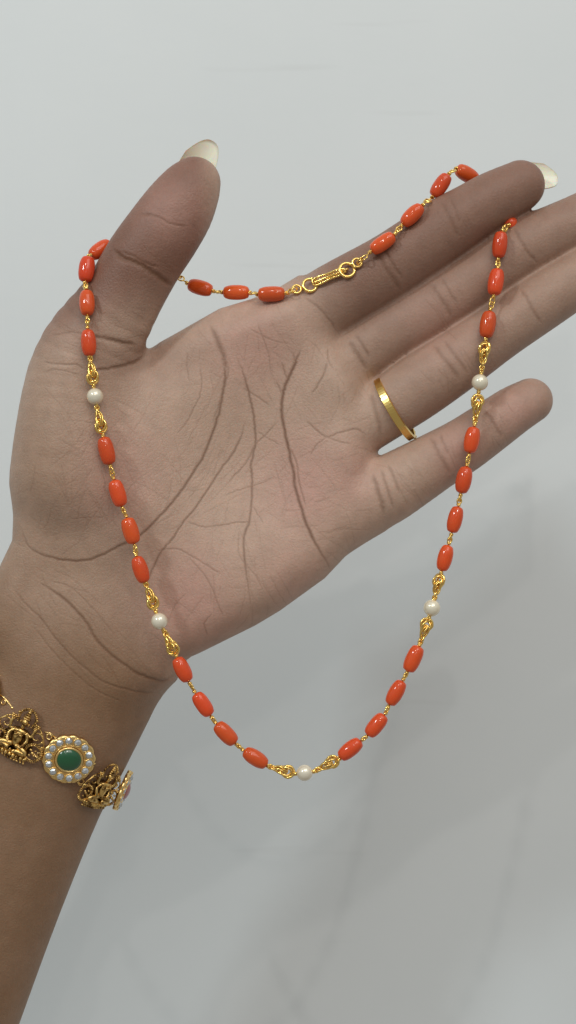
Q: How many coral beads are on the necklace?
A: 31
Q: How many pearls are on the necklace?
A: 5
